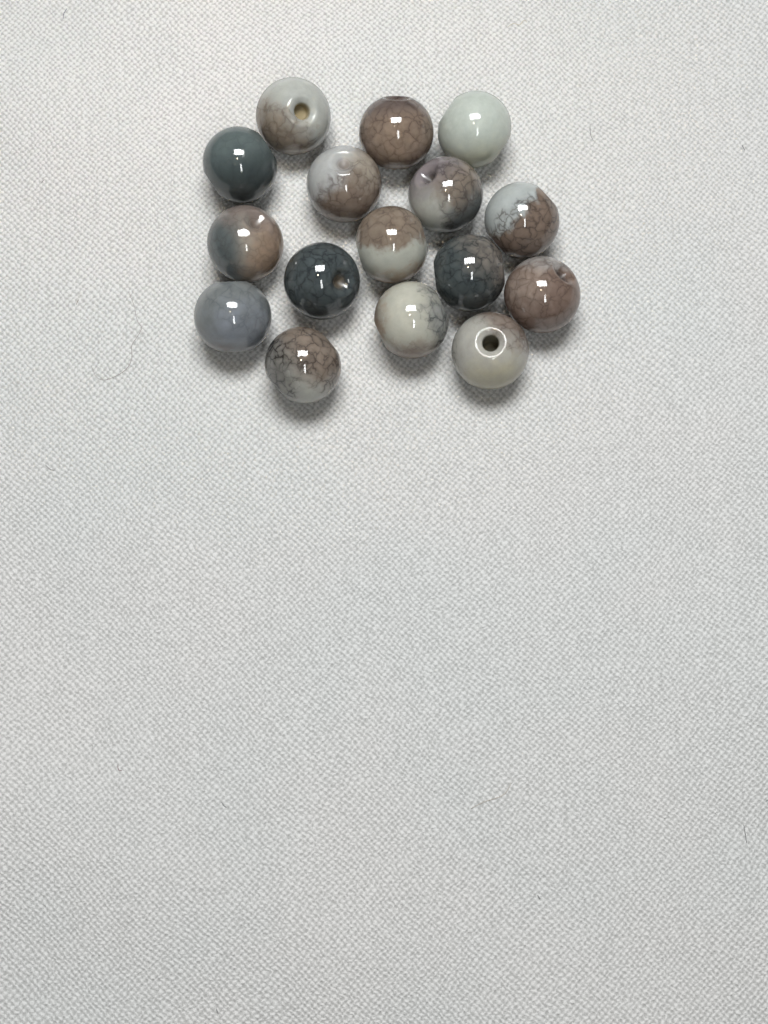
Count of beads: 16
